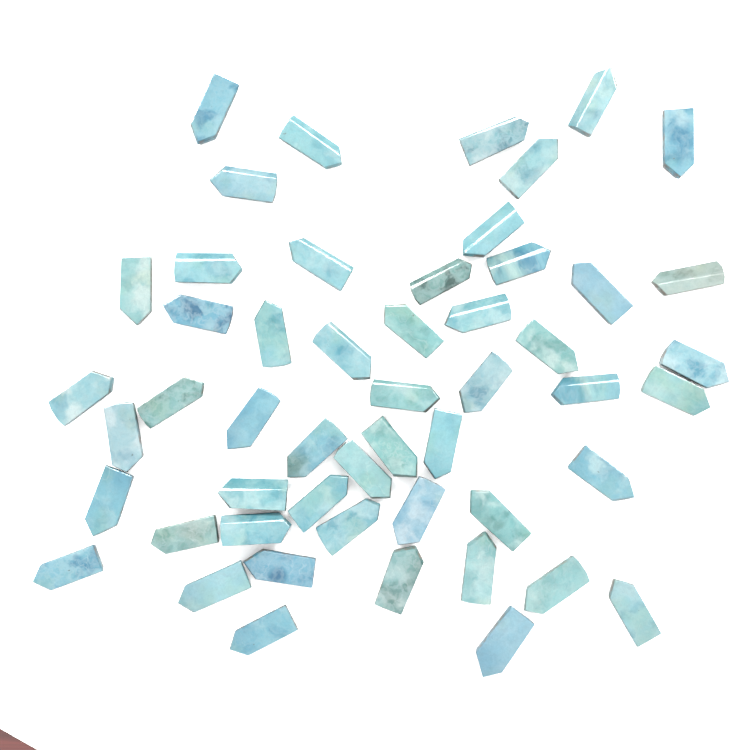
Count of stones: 52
